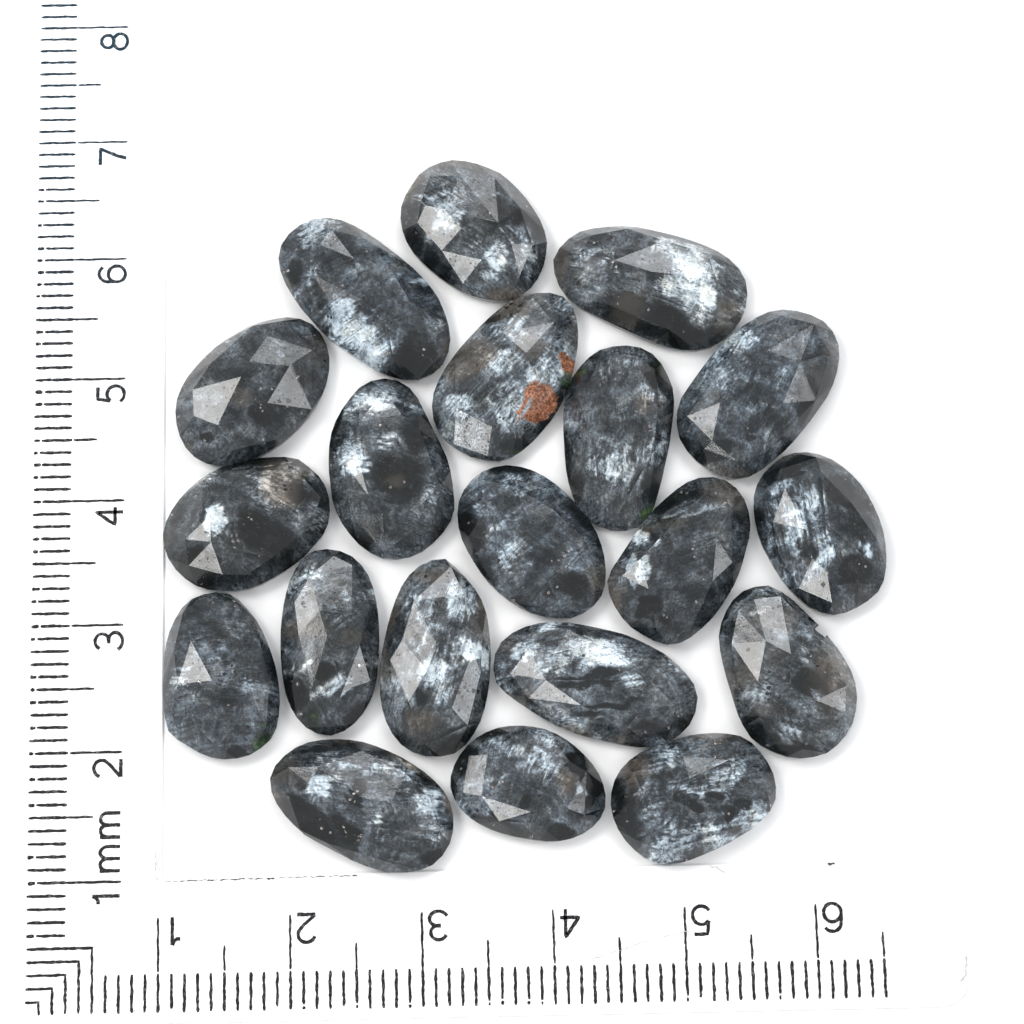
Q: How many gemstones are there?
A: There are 20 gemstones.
